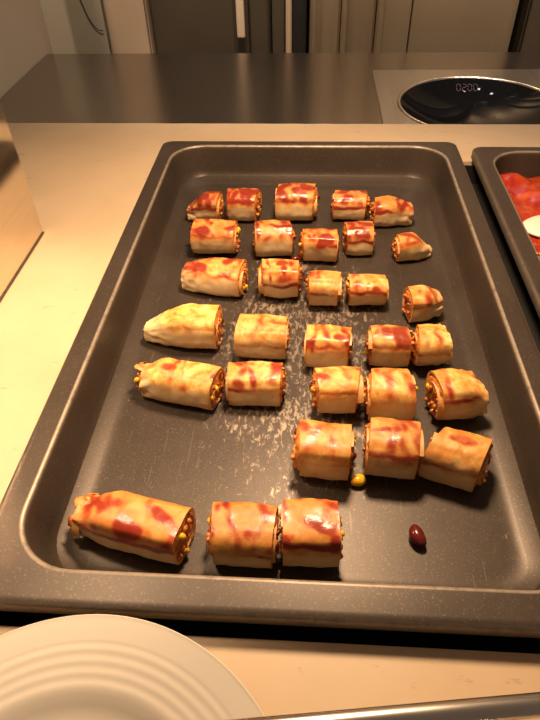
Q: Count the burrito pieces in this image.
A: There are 31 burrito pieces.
